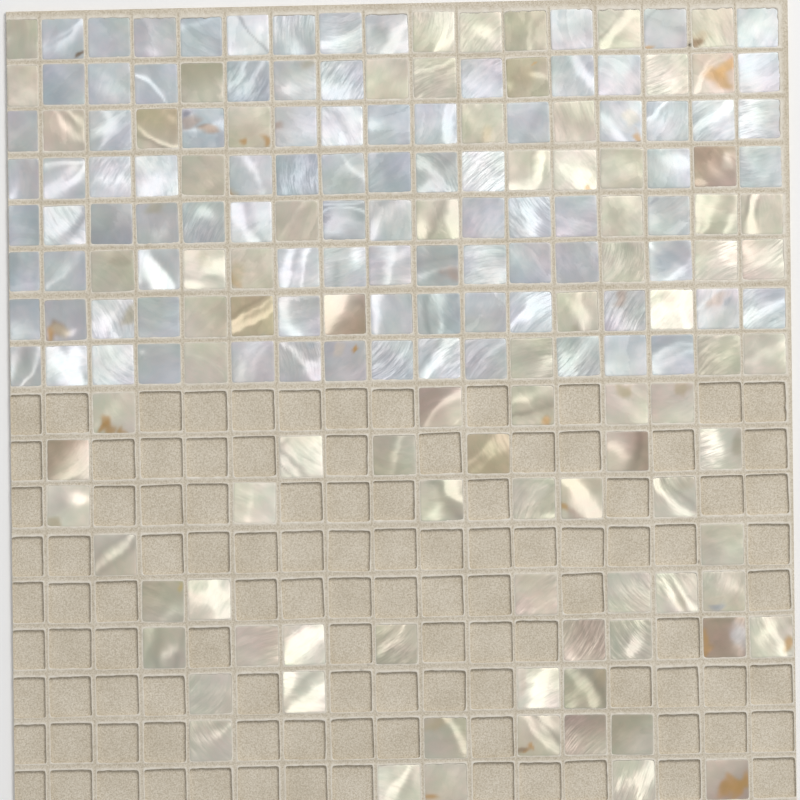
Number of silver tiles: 93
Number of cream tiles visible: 89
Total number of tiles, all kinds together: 182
